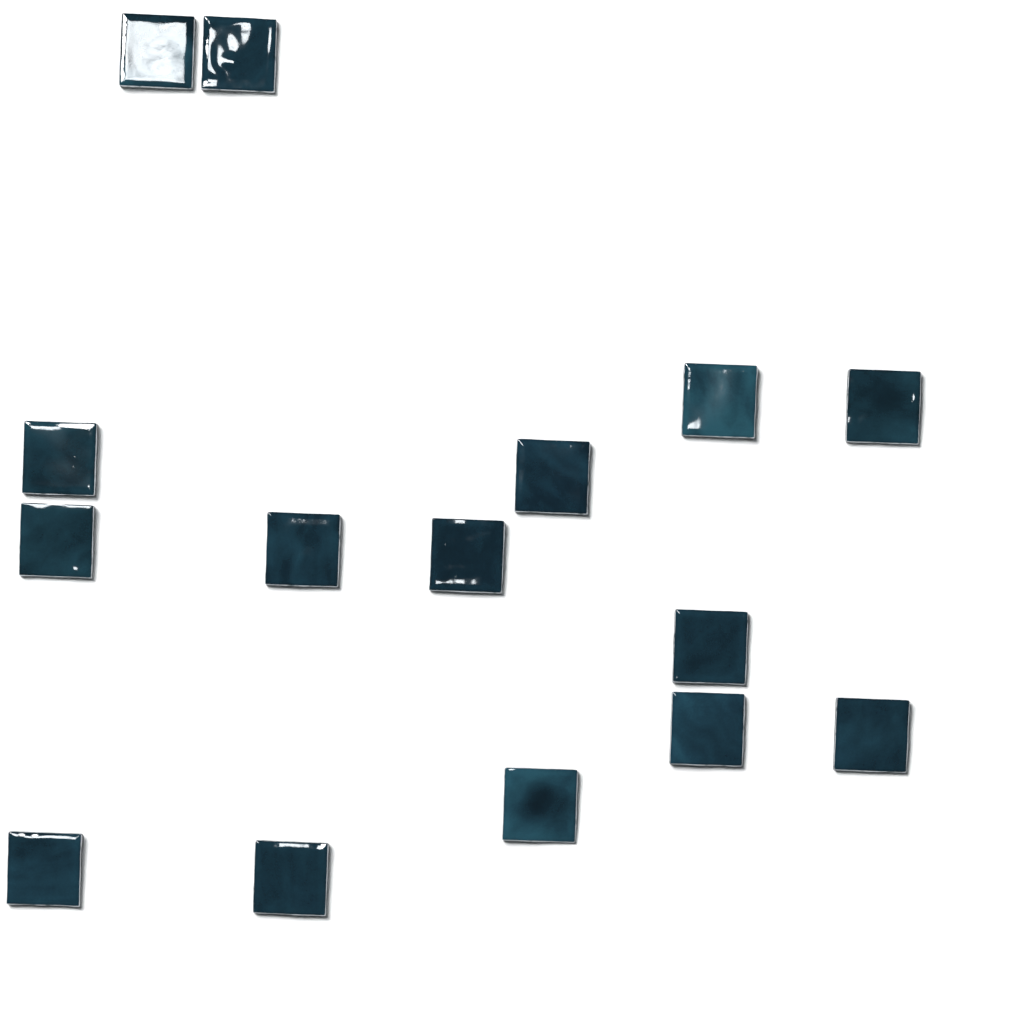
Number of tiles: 15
